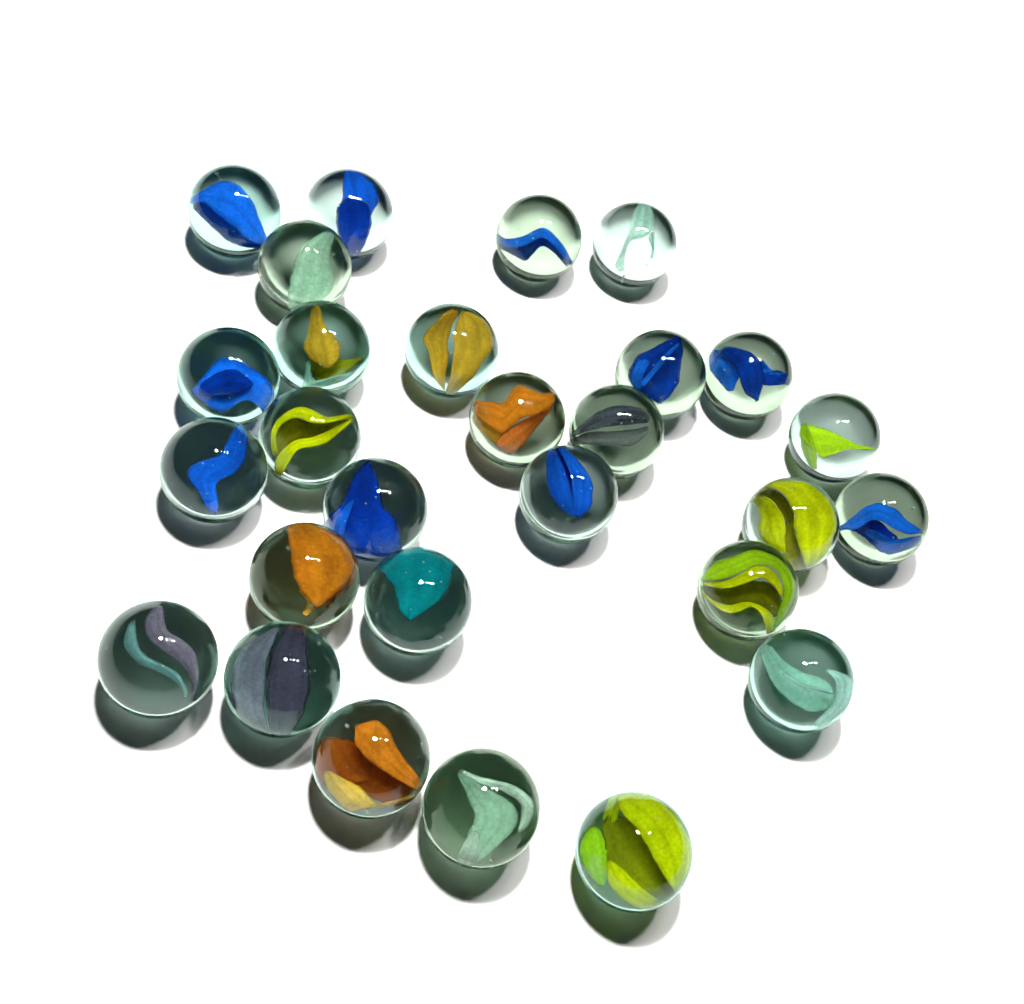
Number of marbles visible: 28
